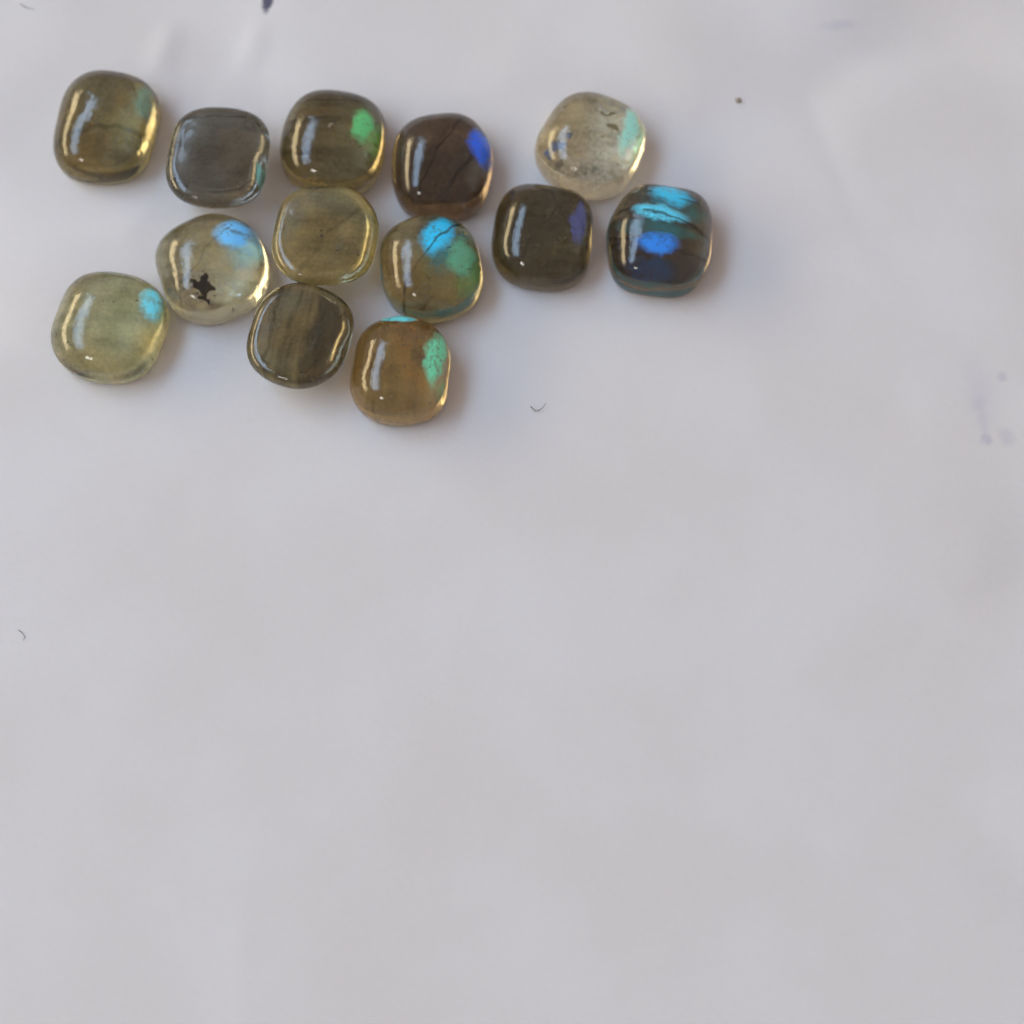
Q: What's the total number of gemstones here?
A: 13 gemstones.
